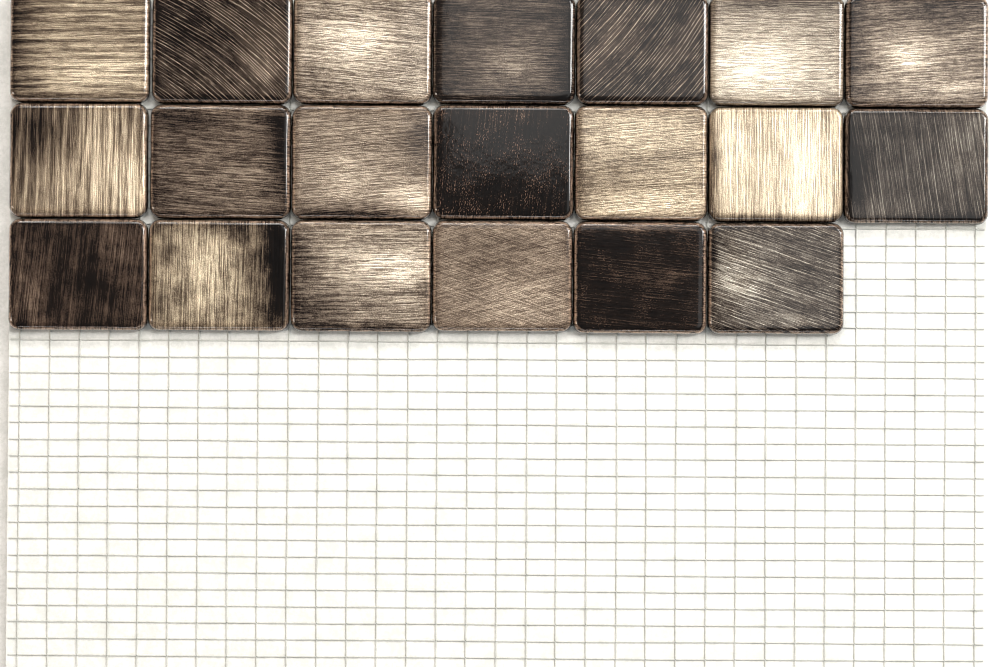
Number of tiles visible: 20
